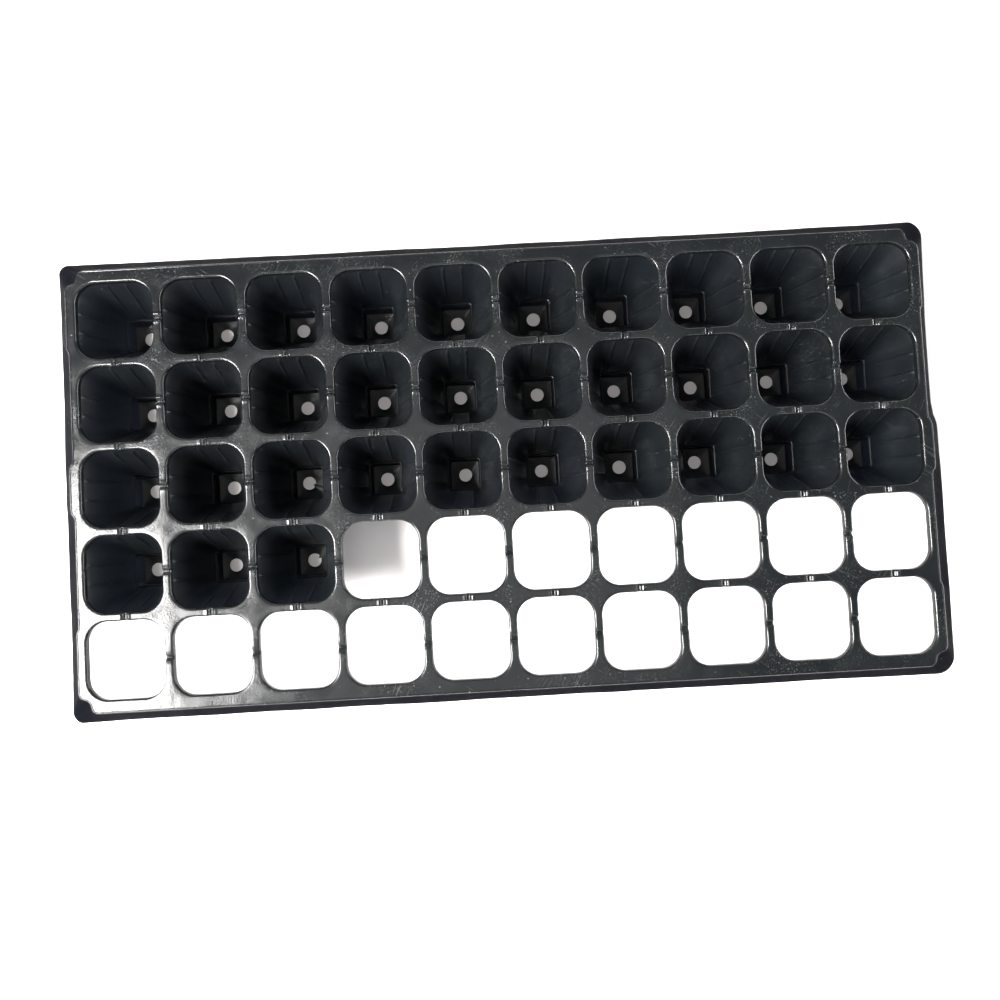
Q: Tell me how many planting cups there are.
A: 33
